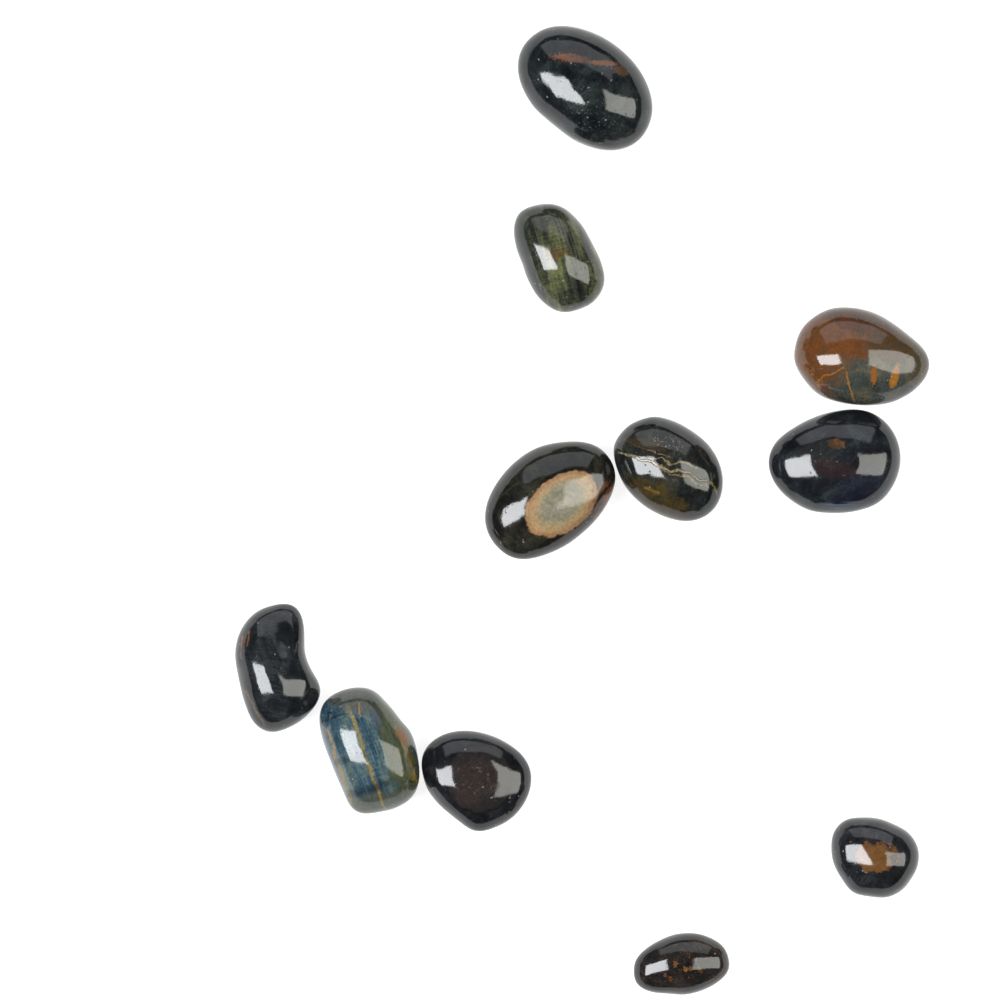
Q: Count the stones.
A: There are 11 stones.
